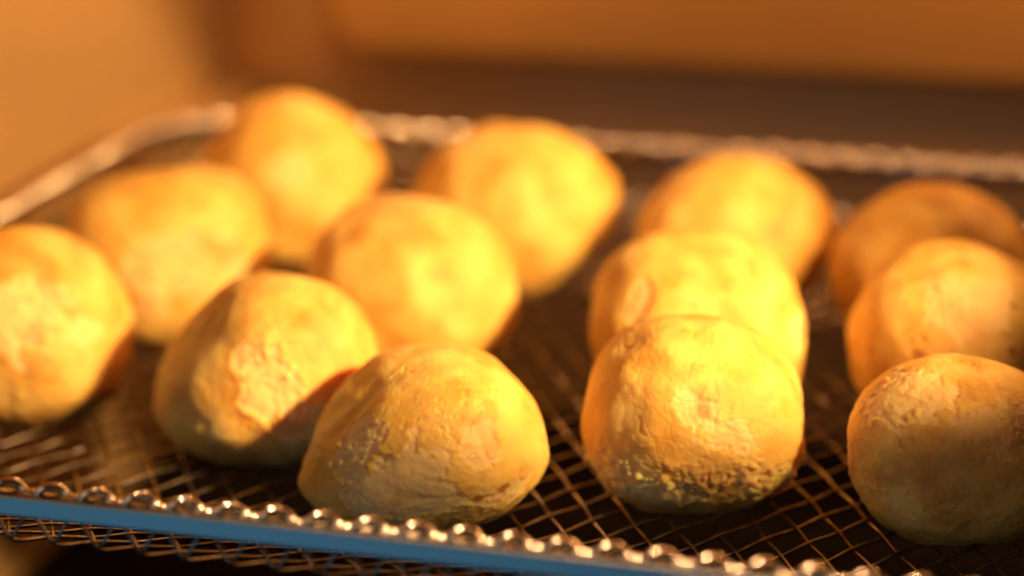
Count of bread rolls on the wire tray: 13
